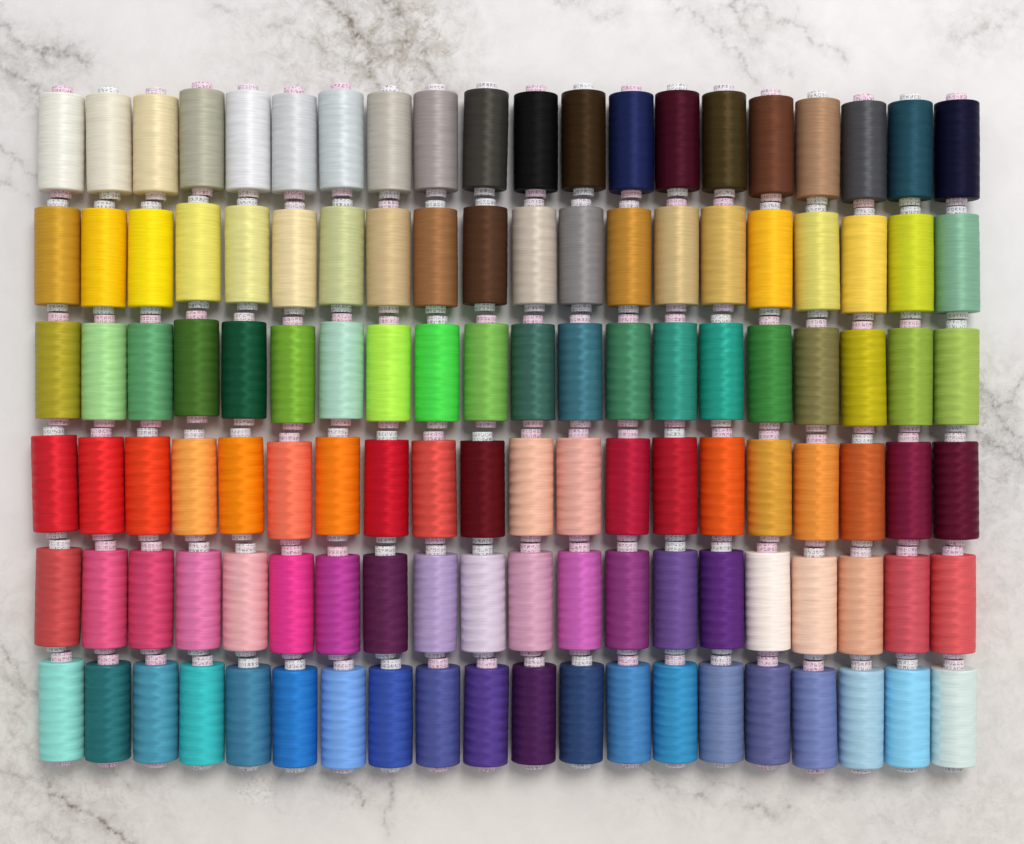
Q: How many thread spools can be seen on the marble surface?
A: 120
